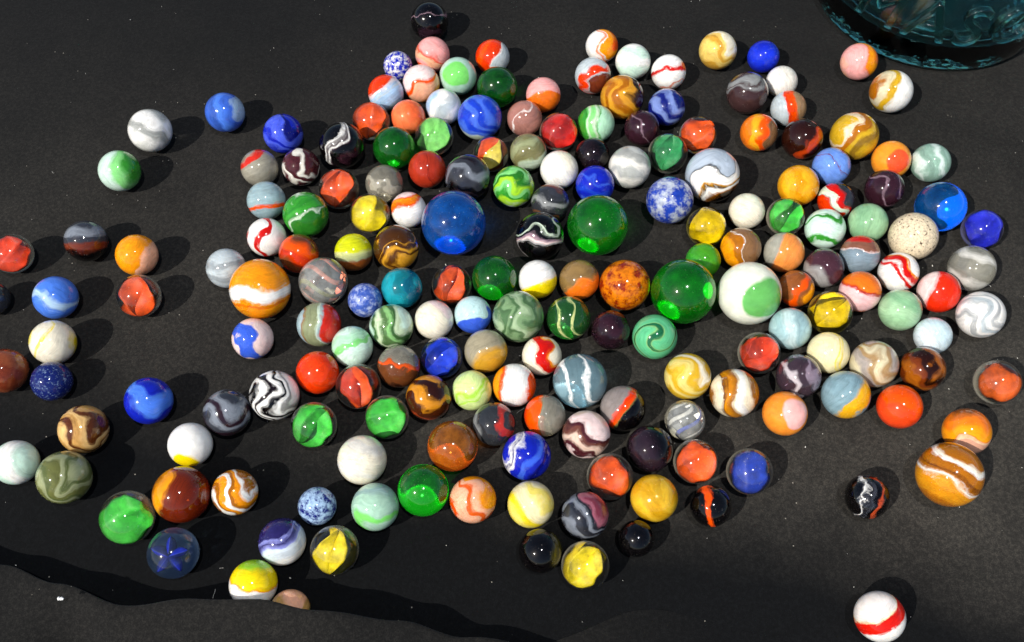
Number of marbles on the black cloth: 194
